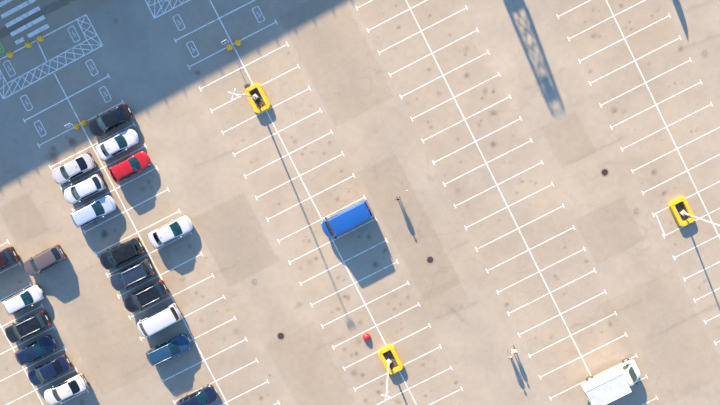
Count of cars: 20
